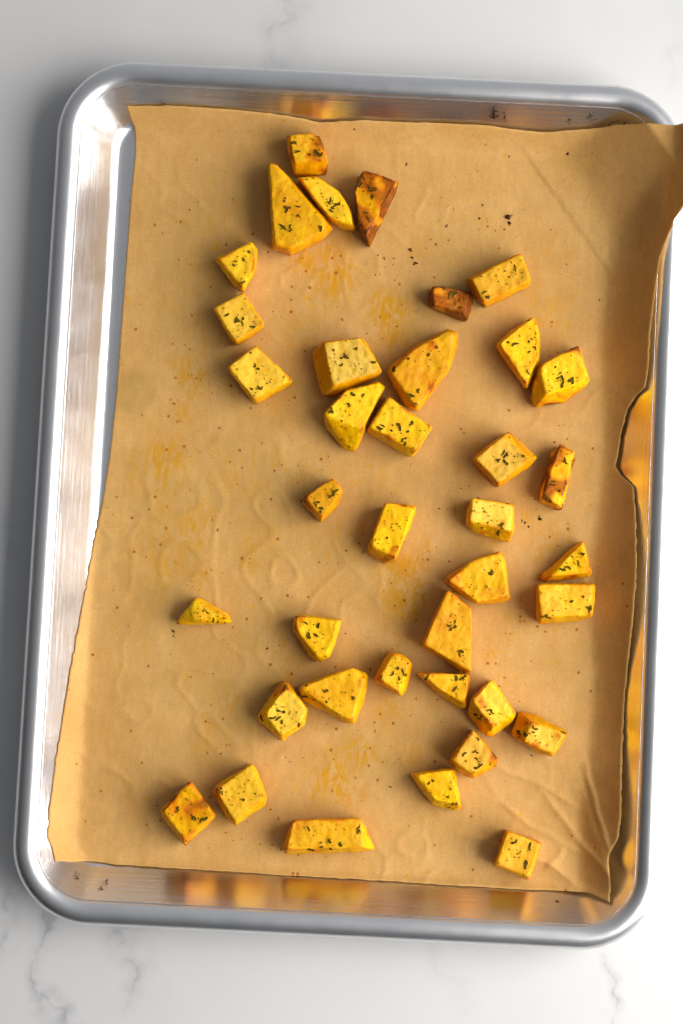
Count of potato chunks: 38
